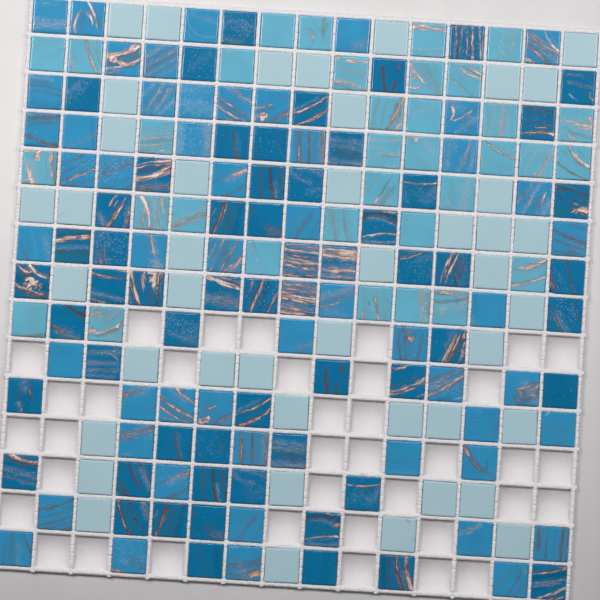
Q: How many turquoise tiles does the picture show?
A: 34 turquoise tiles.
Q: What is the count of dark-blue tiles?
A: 59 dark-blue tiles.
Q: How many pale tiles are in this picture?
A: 43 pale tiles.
